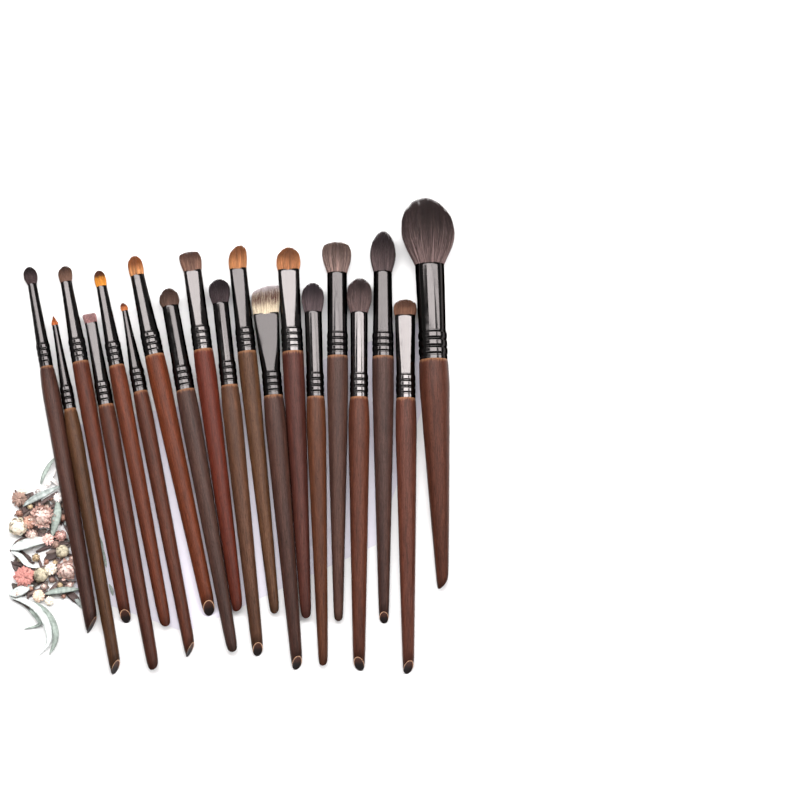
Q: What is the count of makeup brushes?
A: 19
